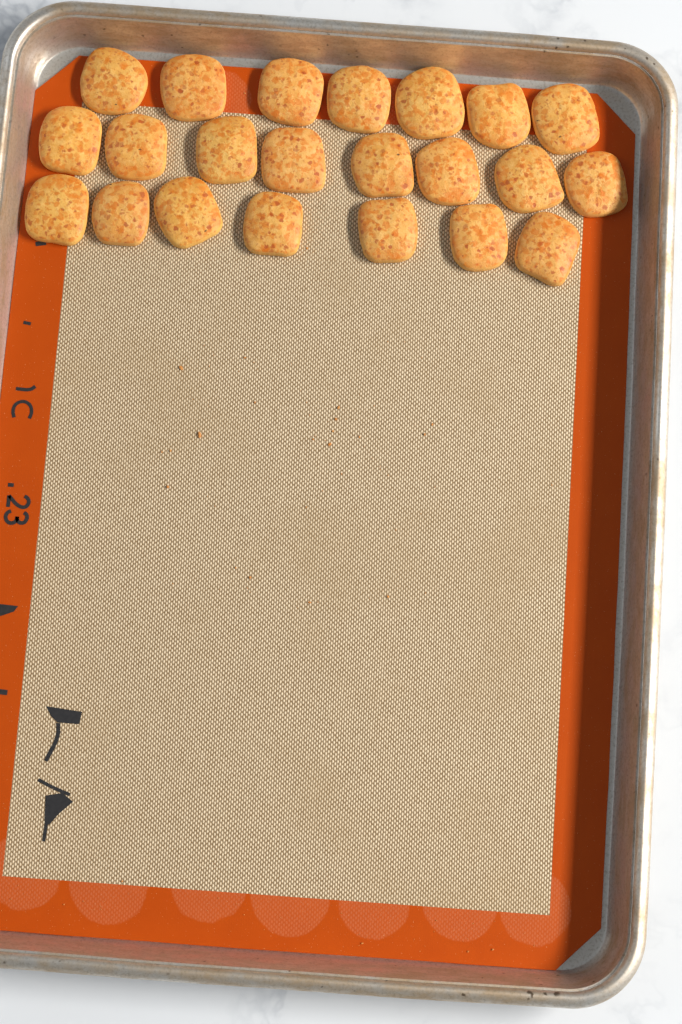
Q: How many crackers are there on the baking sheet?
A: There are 22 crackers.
